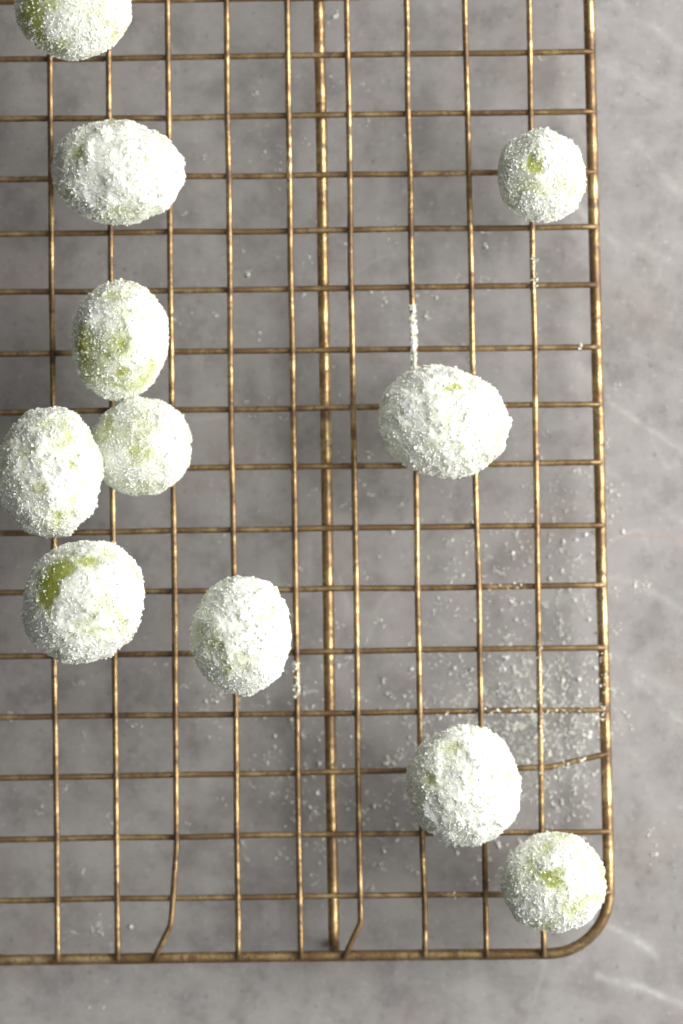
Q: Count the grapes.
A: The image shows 11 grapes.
